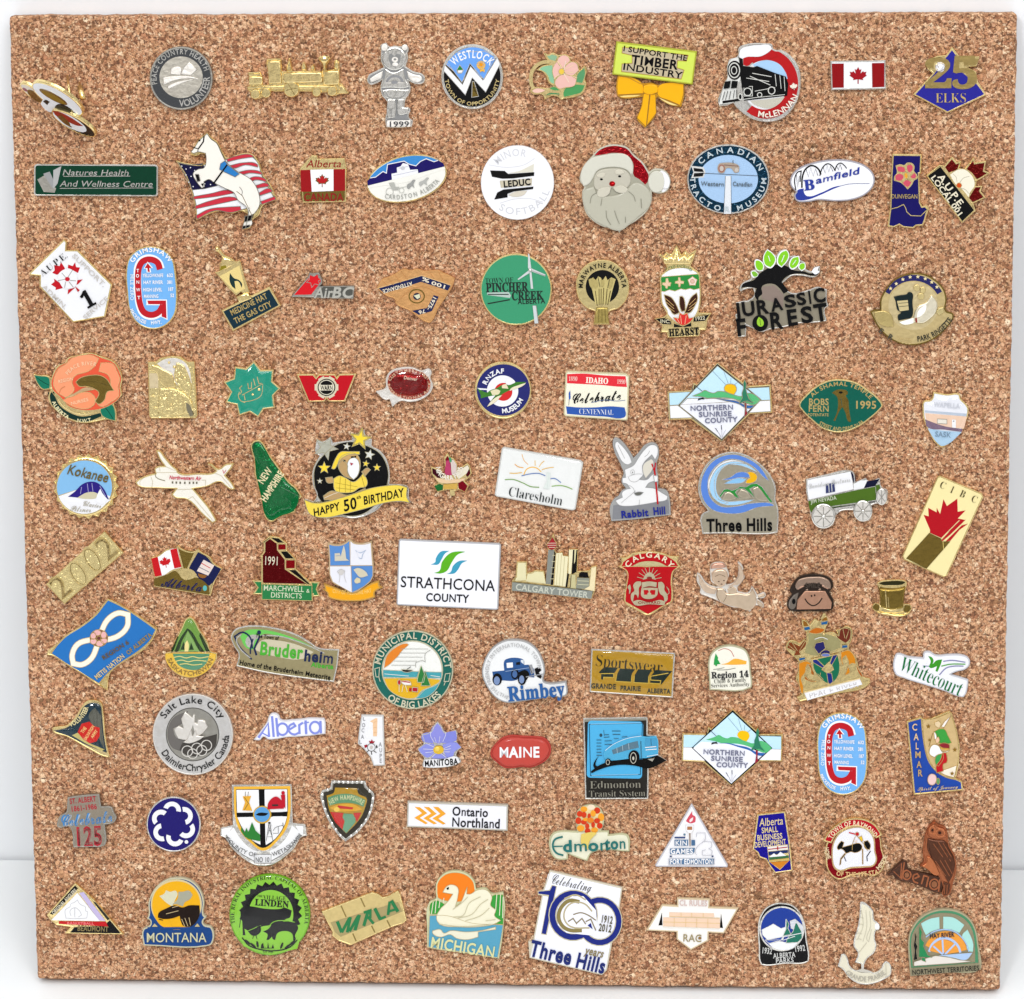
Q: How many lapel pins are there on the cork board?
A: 99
